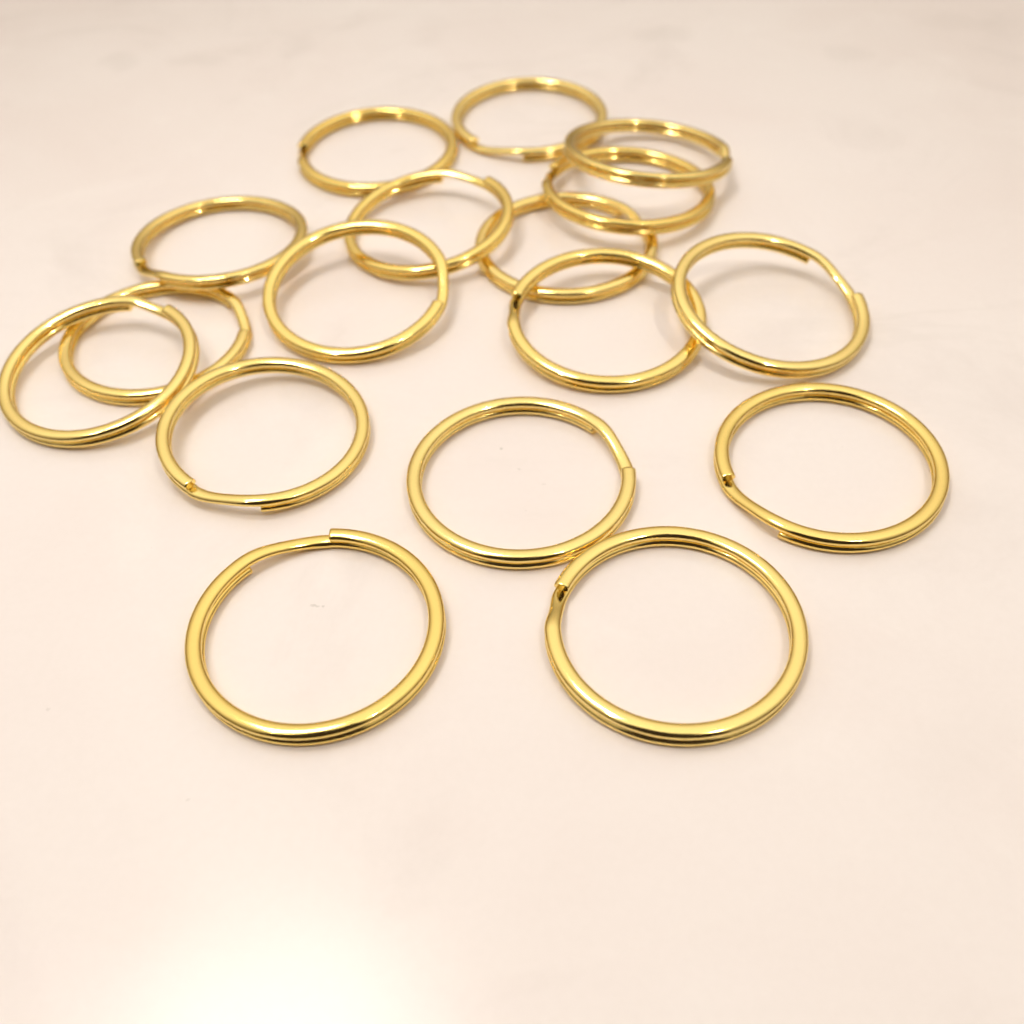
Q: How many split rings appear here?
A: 17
